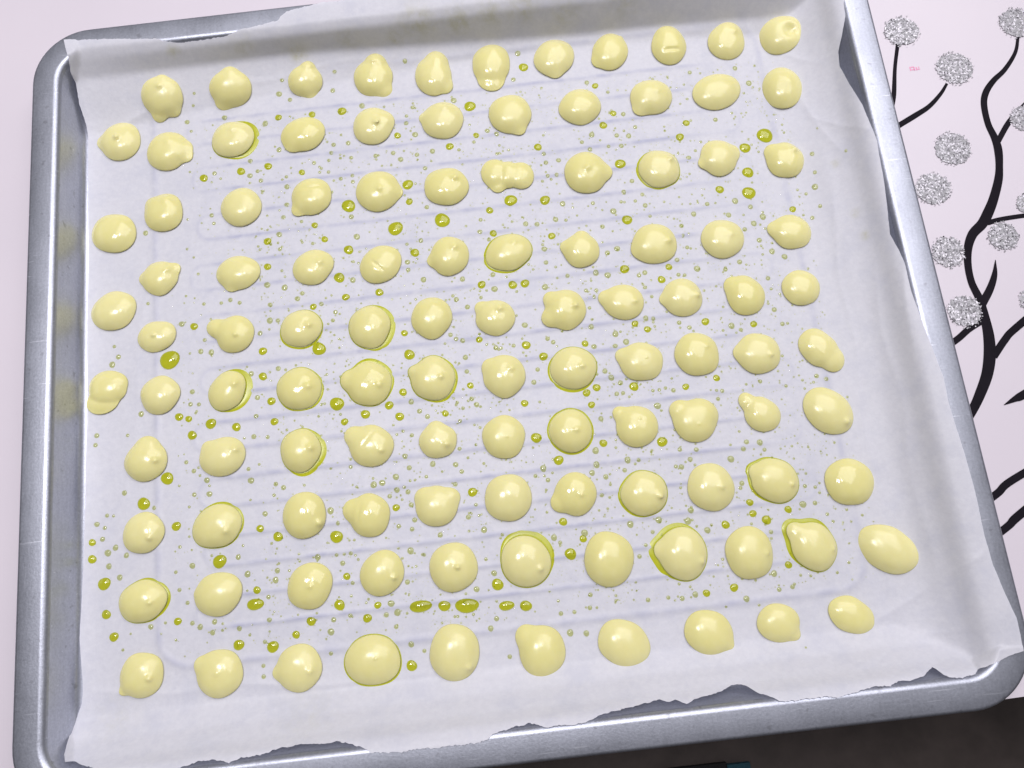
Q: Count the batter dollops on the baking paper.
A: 110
